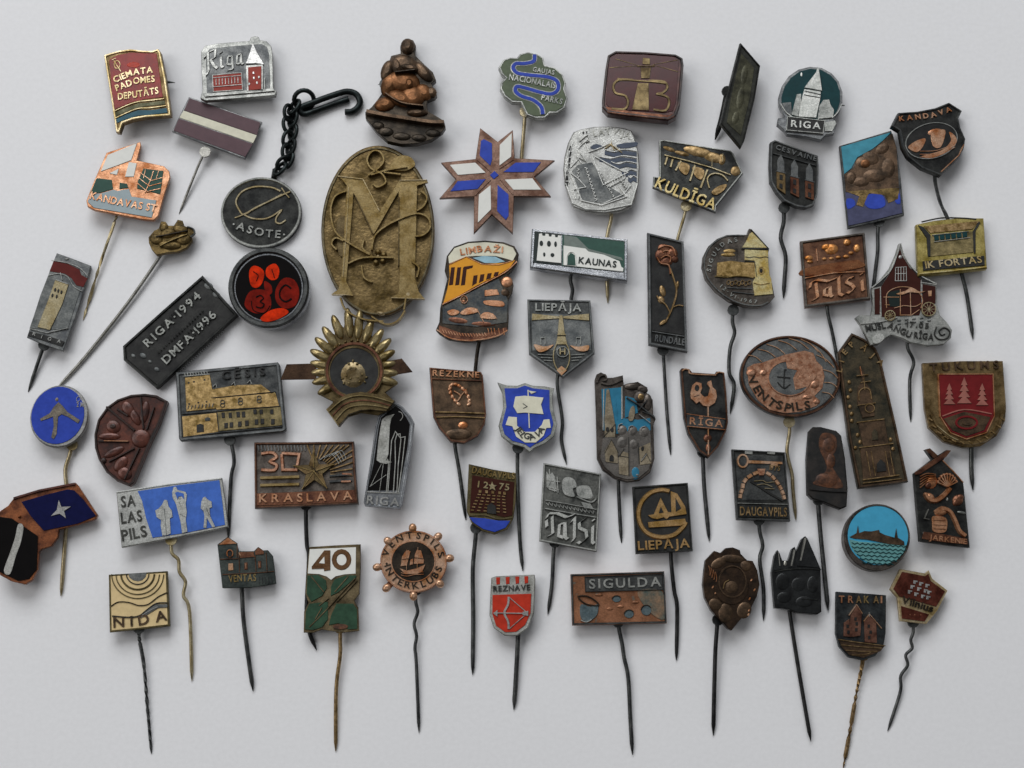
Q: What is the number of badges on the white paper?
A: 60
